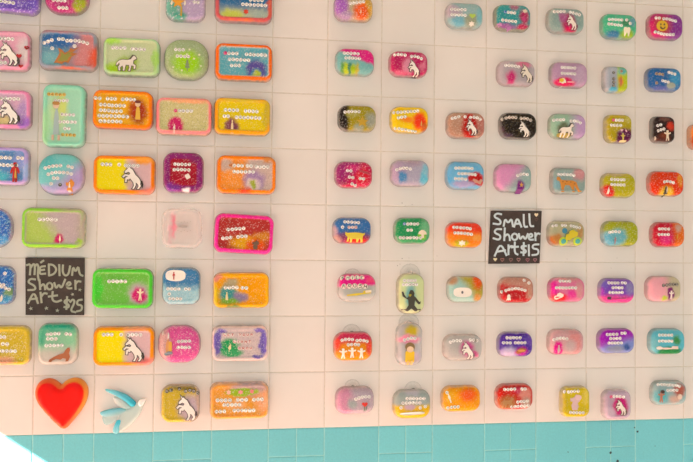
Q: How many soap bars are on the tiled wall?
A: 88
